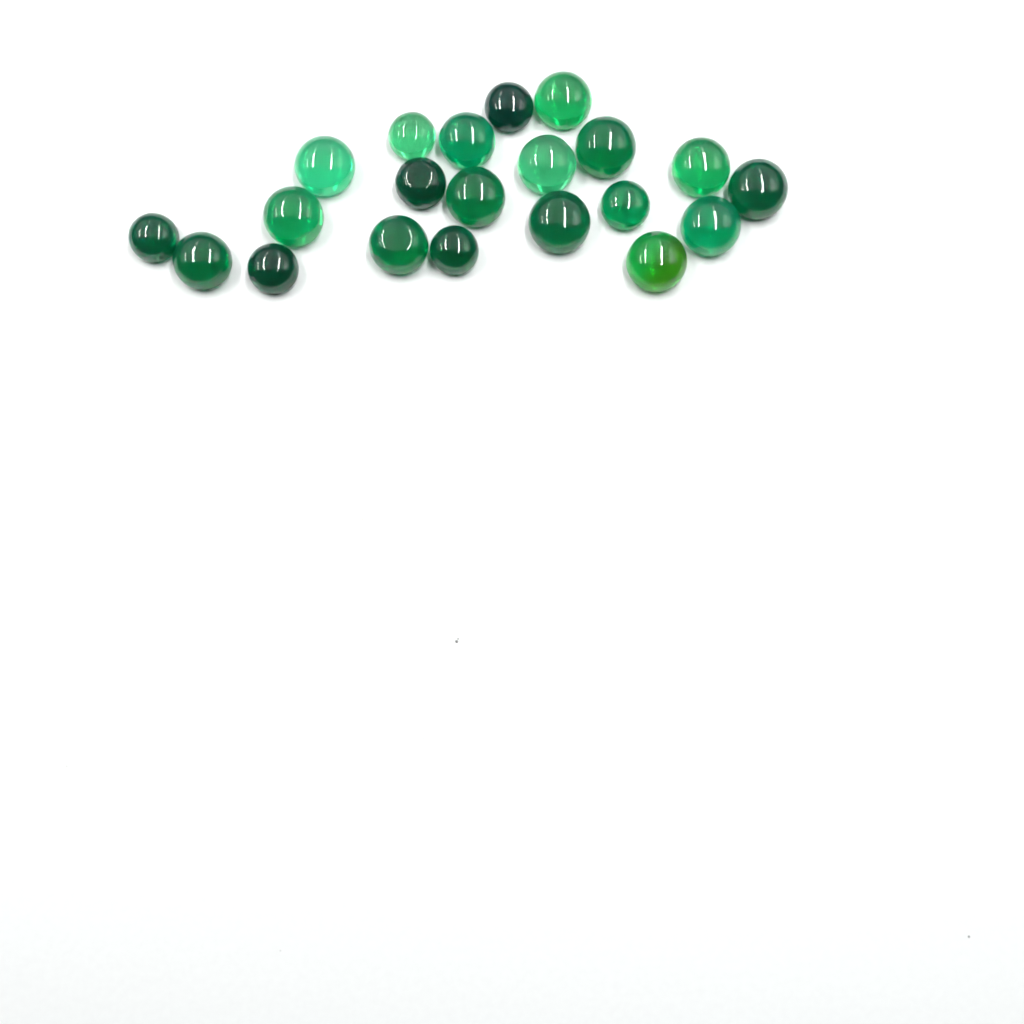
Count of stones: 21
